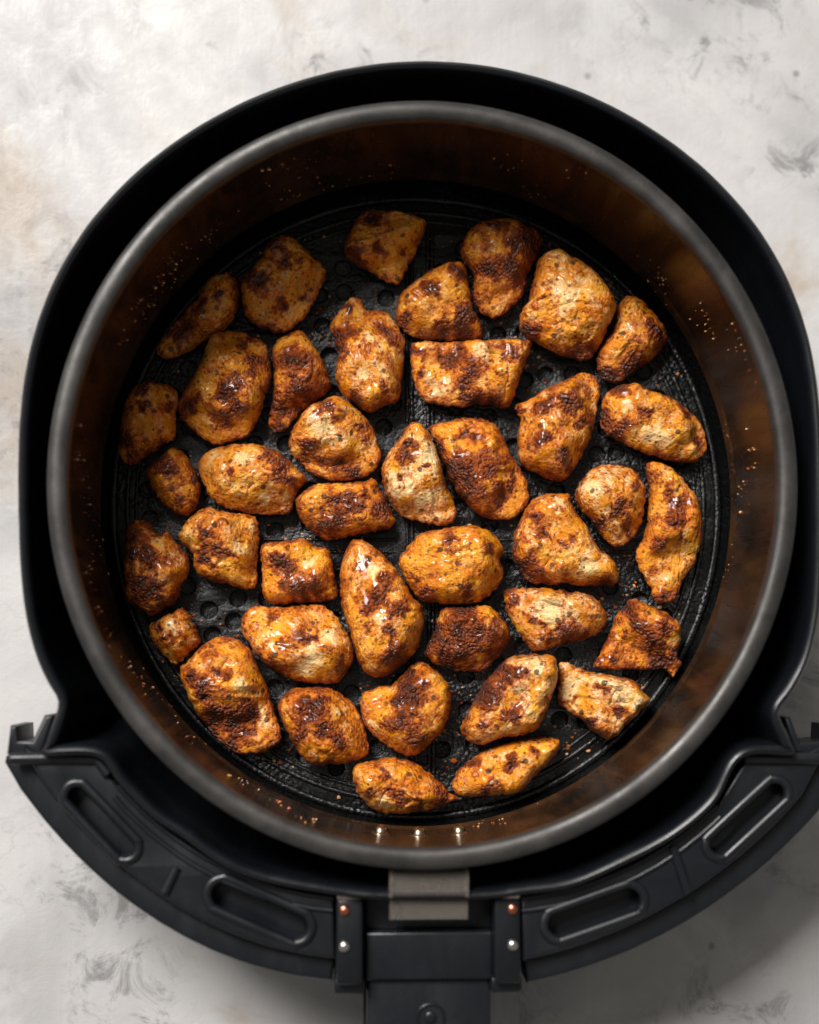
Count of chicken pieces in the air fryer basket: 40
